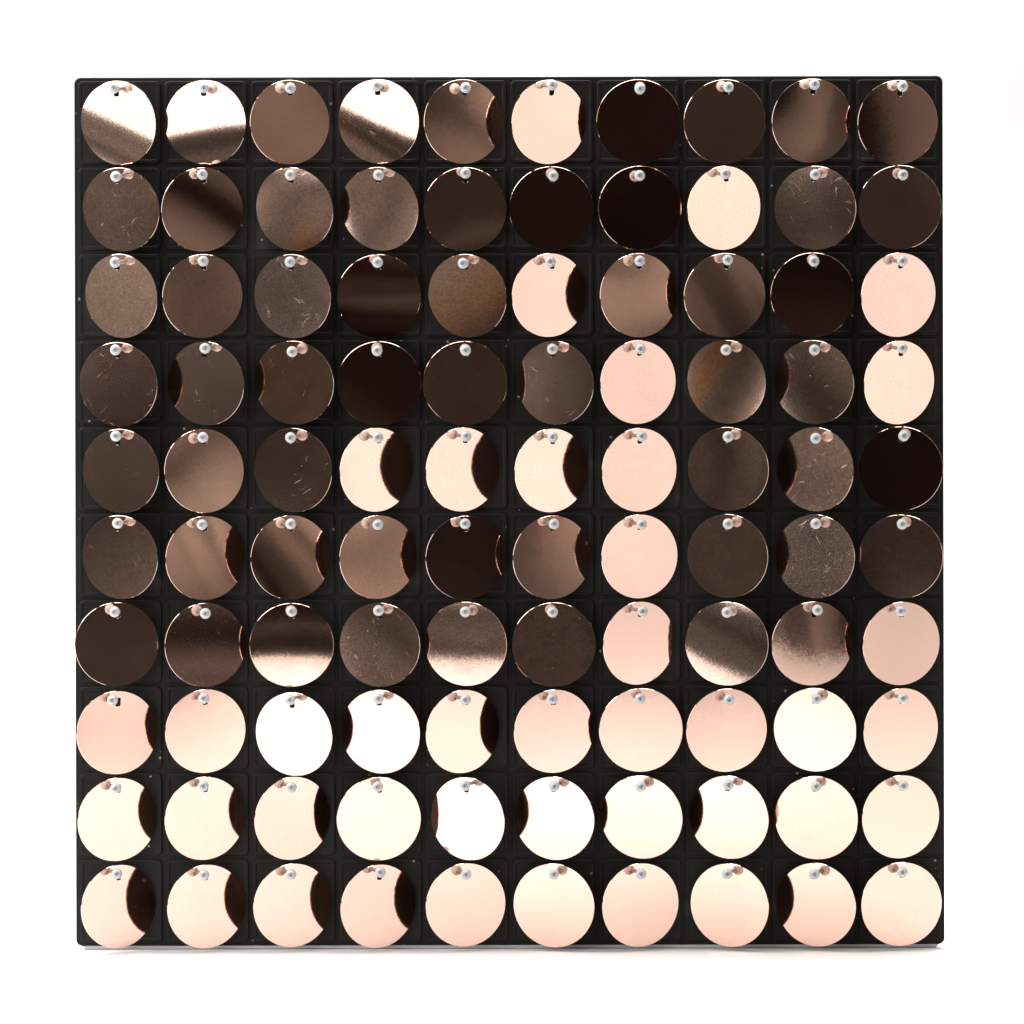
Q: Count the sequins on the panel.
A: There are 100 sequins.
